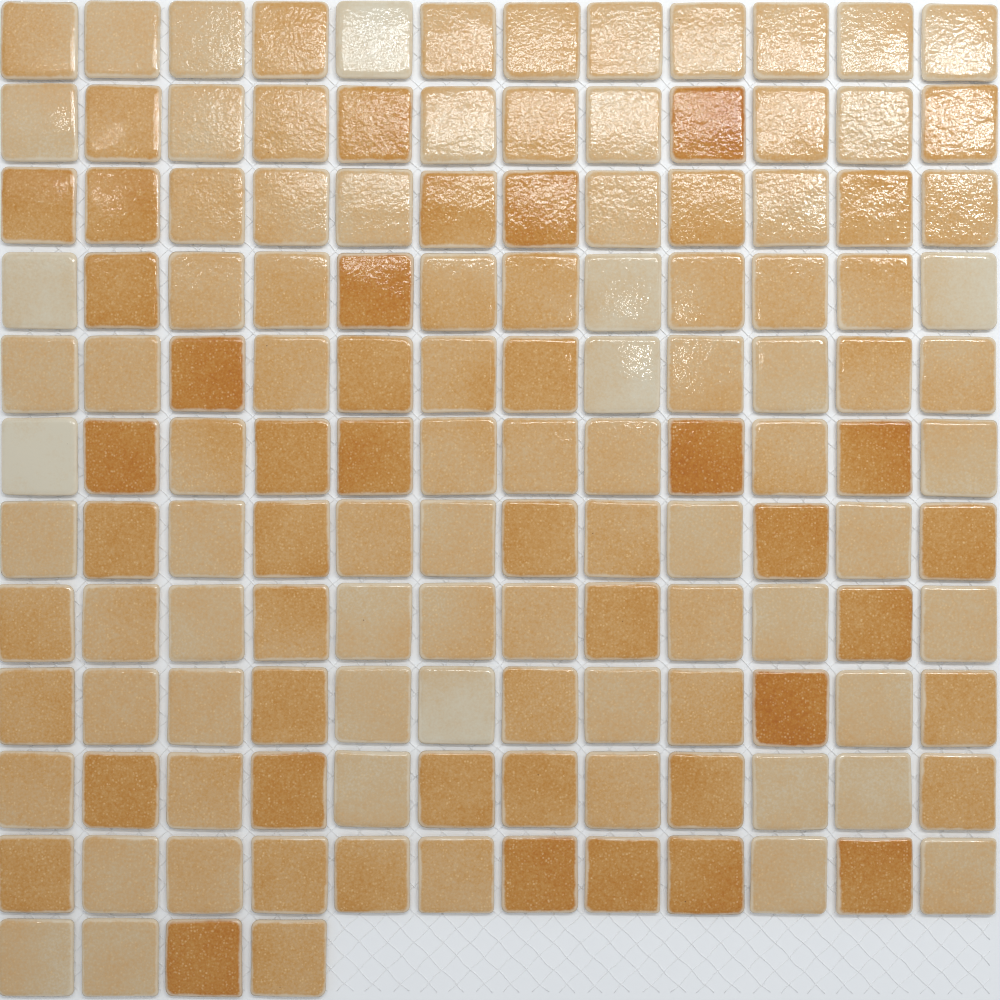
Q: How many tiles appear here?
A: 136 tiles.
